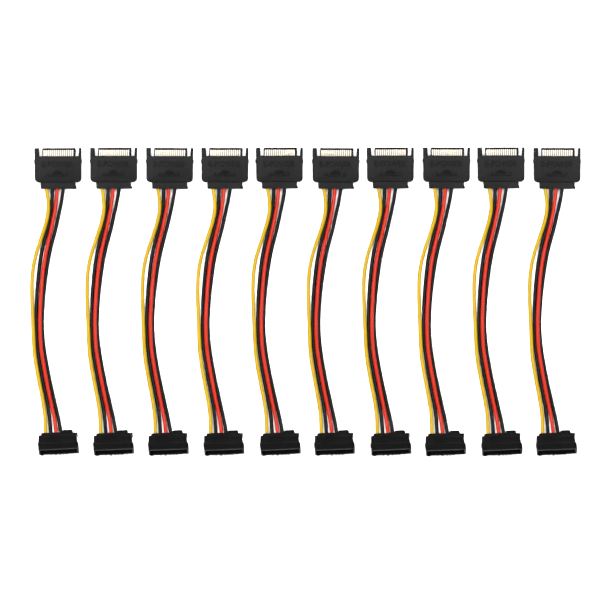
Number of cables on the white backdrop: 10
